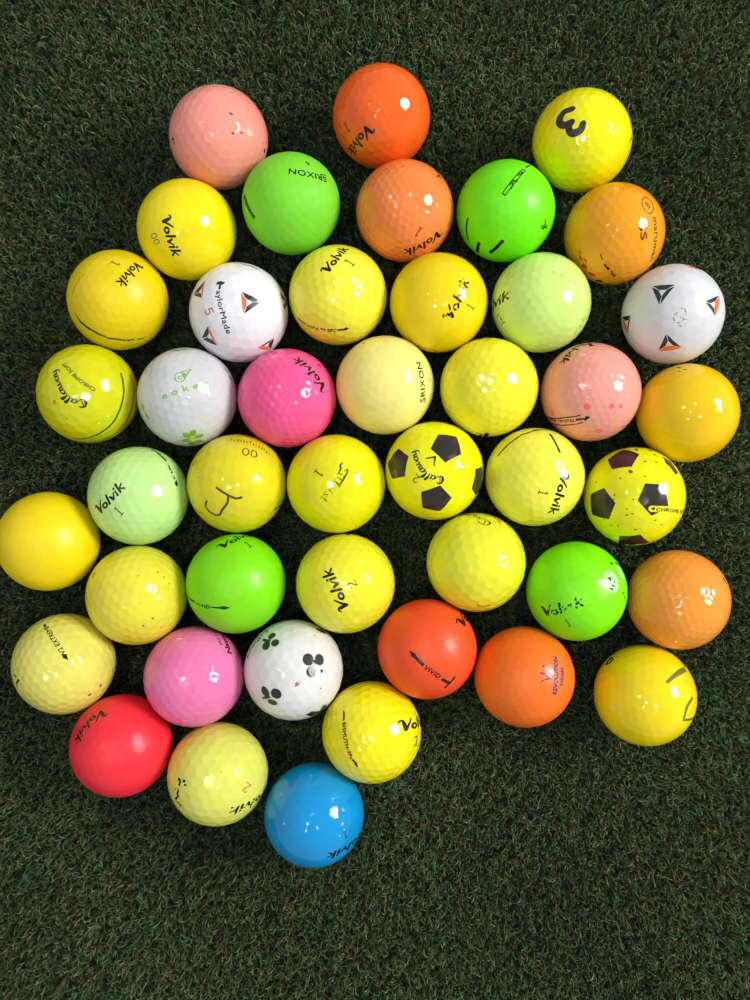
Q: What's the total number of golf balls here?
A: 44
